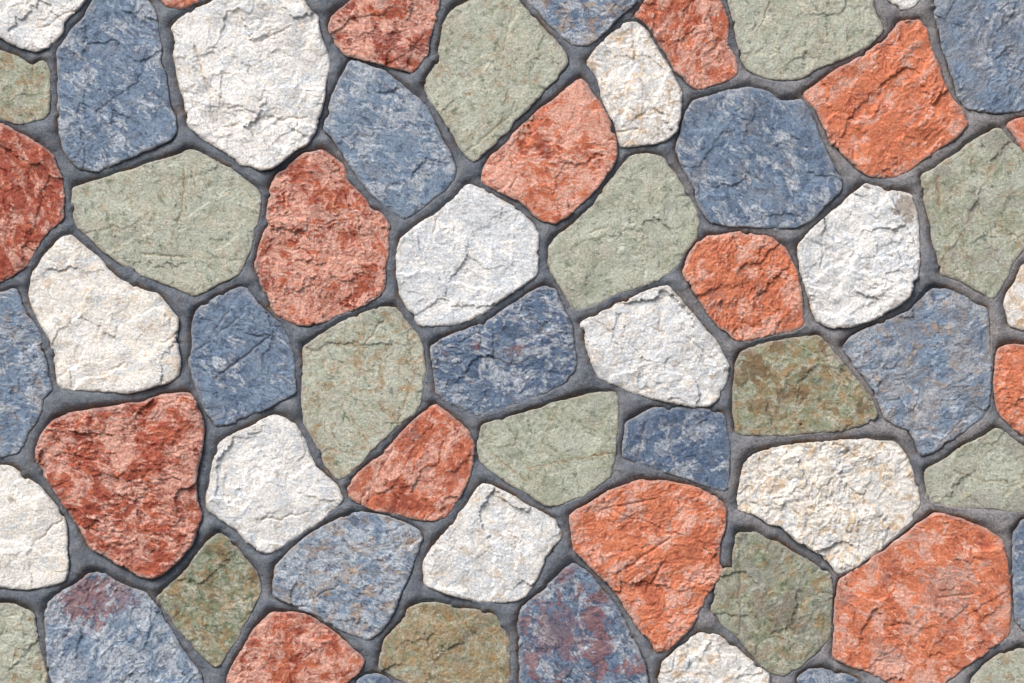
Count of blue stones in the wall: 16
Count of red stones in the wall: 15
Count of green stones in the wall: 15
